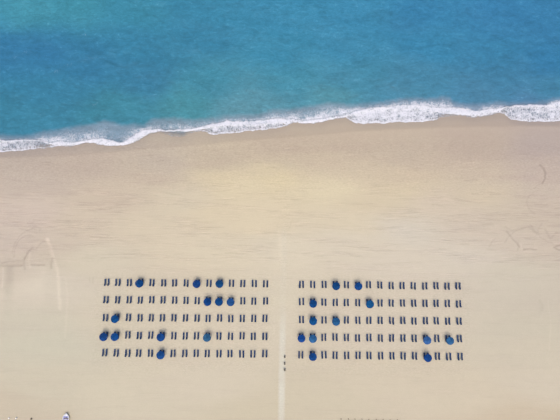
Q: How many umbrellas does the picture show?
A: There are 24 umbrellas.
